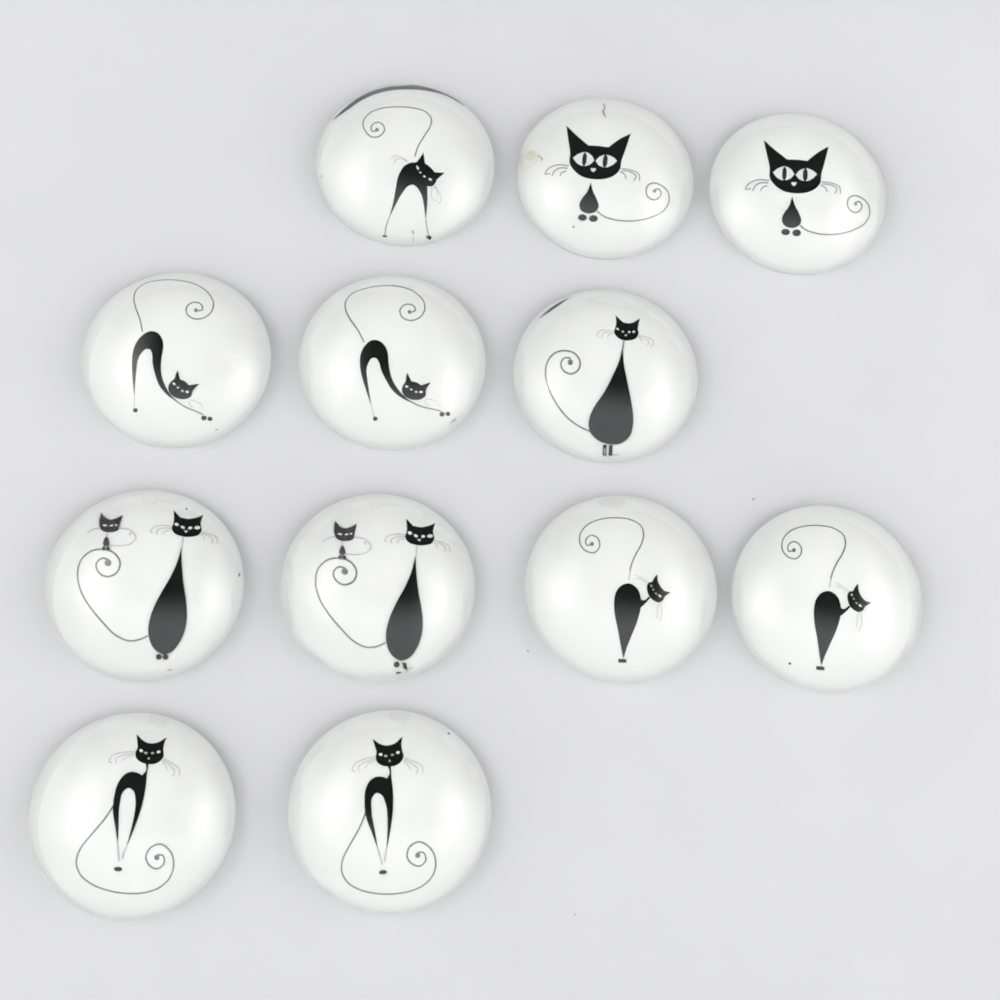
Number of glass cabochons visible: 12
